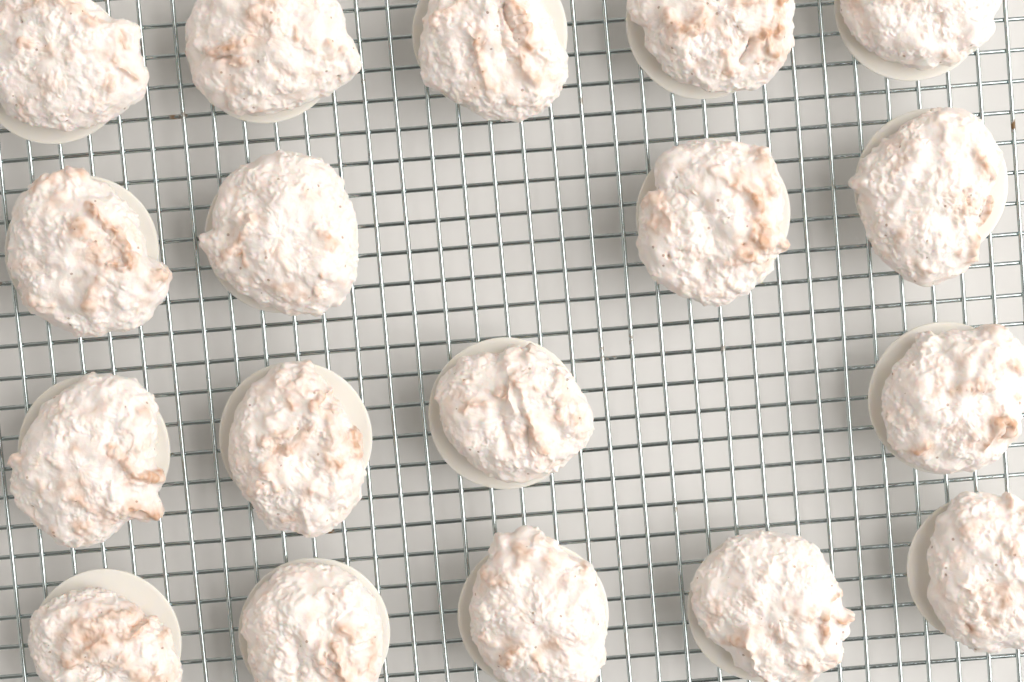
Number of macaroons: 18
